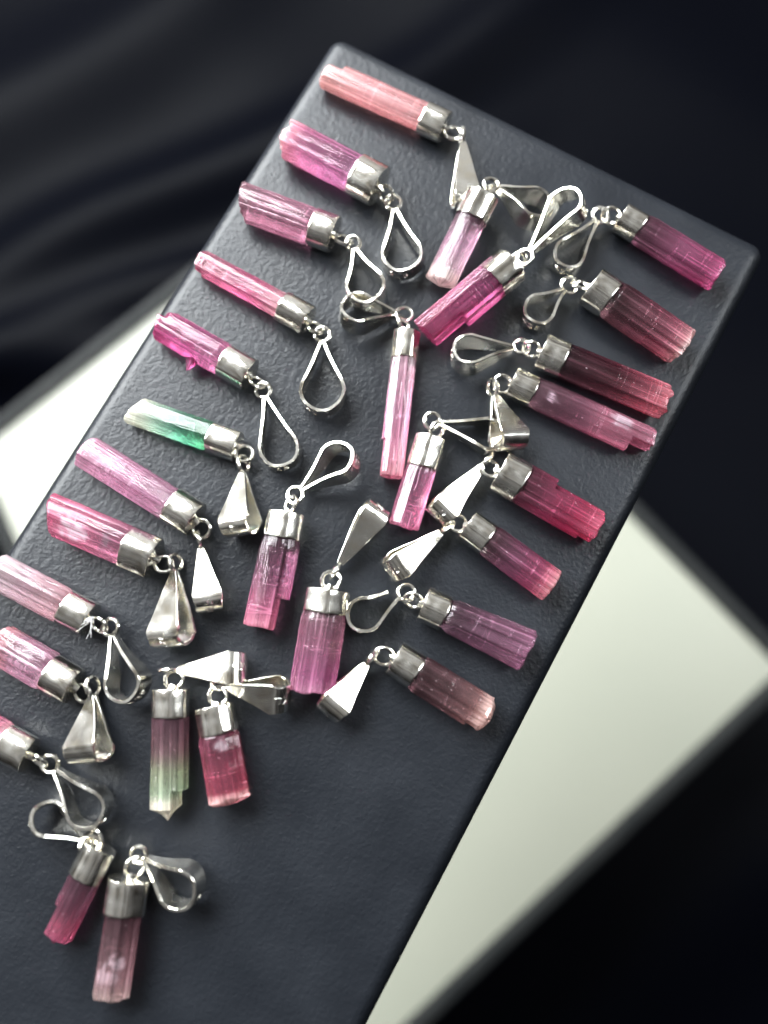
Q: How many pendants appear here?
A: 29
